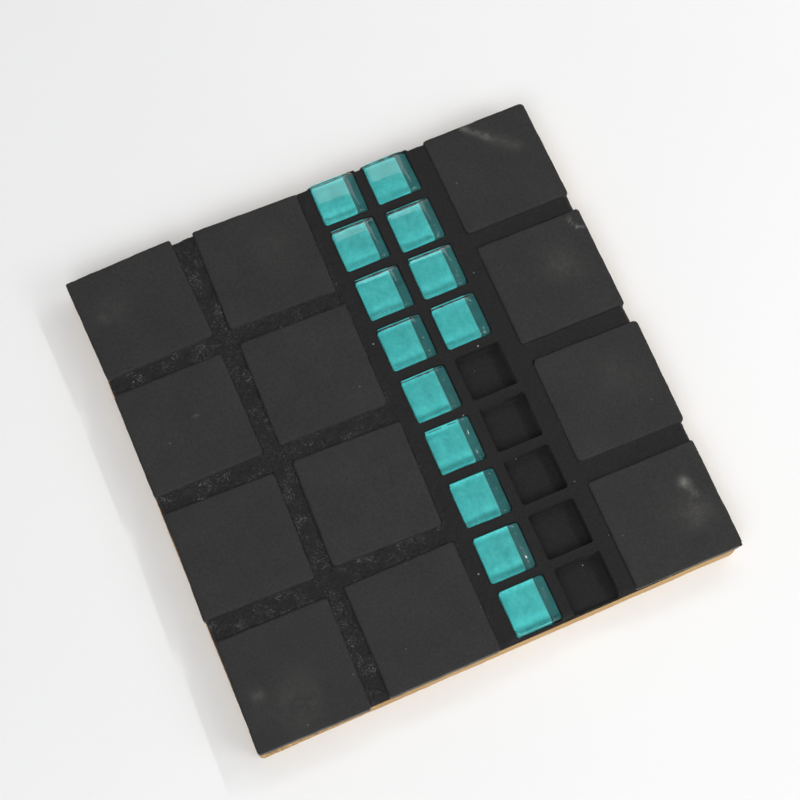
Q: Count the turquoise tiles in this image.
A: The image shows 13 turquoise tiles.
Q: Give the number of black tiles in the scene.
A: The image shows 12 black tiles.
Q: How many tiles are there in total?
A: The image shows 25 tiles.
